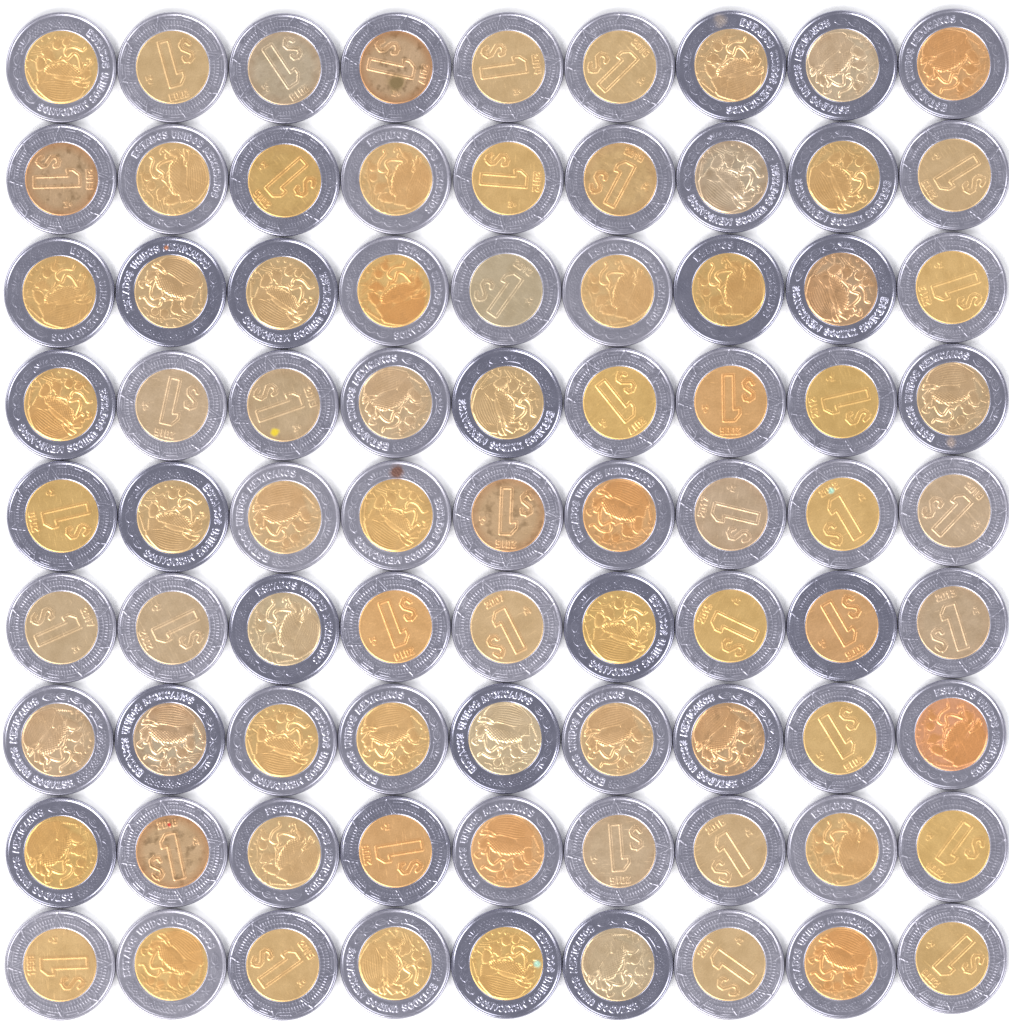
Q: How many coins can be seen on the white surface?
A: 81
